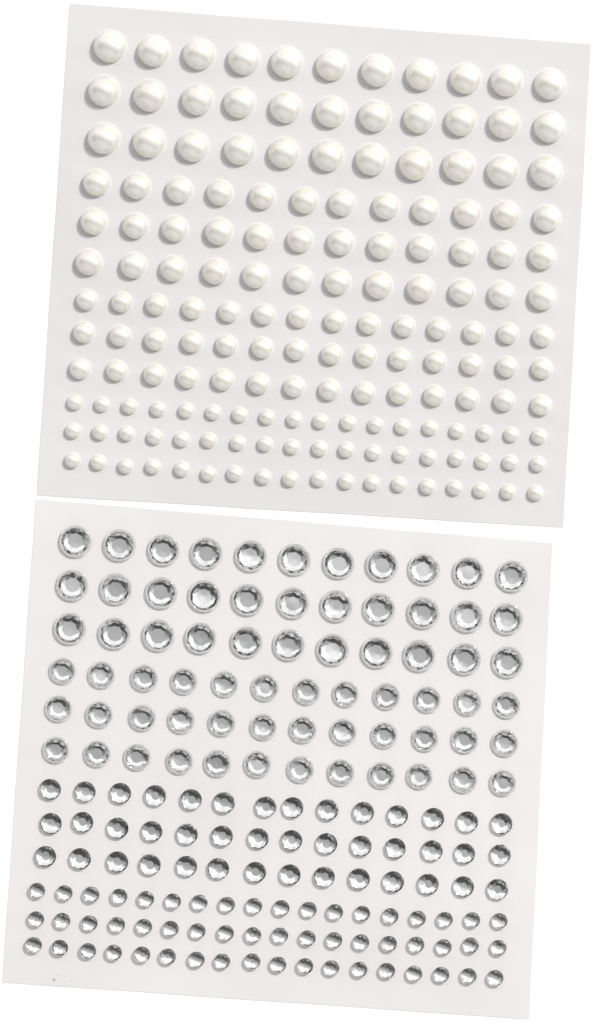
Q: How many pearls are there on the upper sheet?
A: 165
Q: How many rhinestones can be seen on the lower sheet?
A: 165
